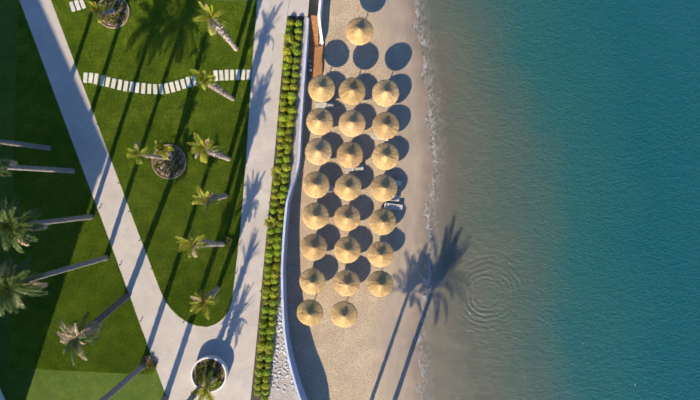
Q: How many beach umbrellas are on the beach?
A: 24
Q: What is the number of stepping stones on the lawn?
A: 30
